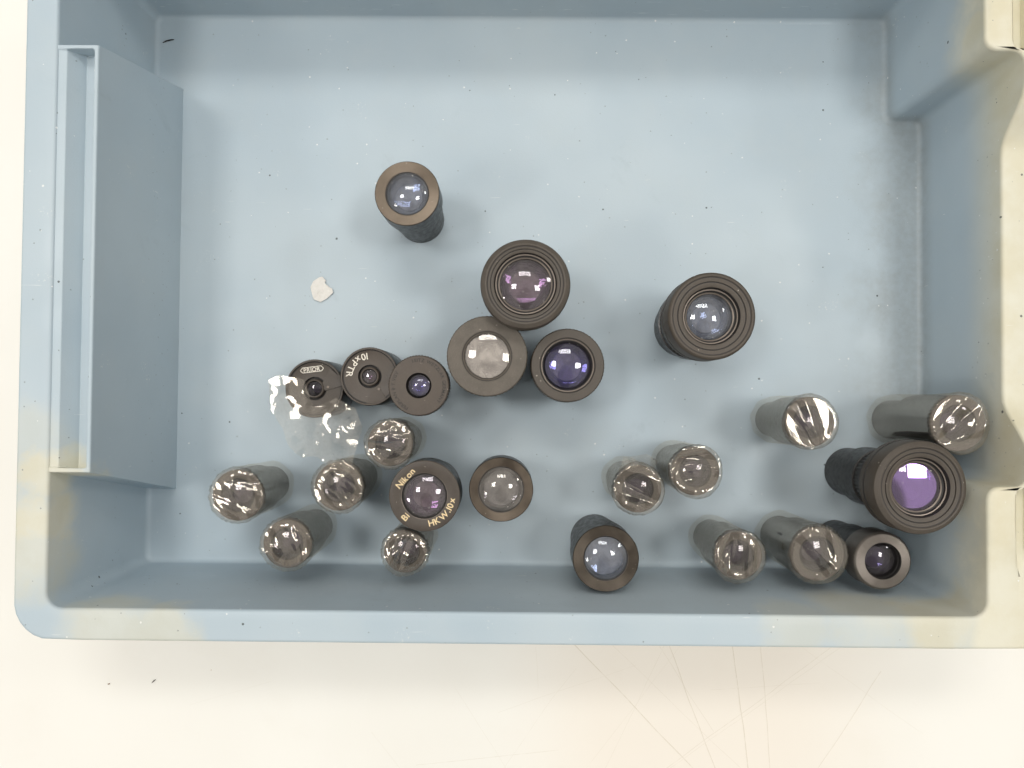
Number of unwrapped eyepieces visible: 13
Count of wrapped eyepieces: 11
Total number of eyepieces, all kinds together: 24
